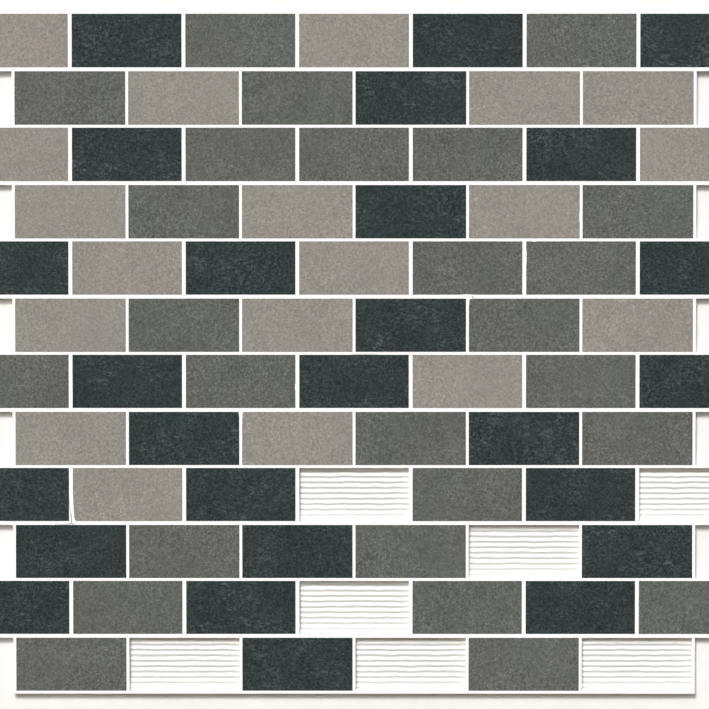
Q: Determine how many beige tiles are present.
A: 19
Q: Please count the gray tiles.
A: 26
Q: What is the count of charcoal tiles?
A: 26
